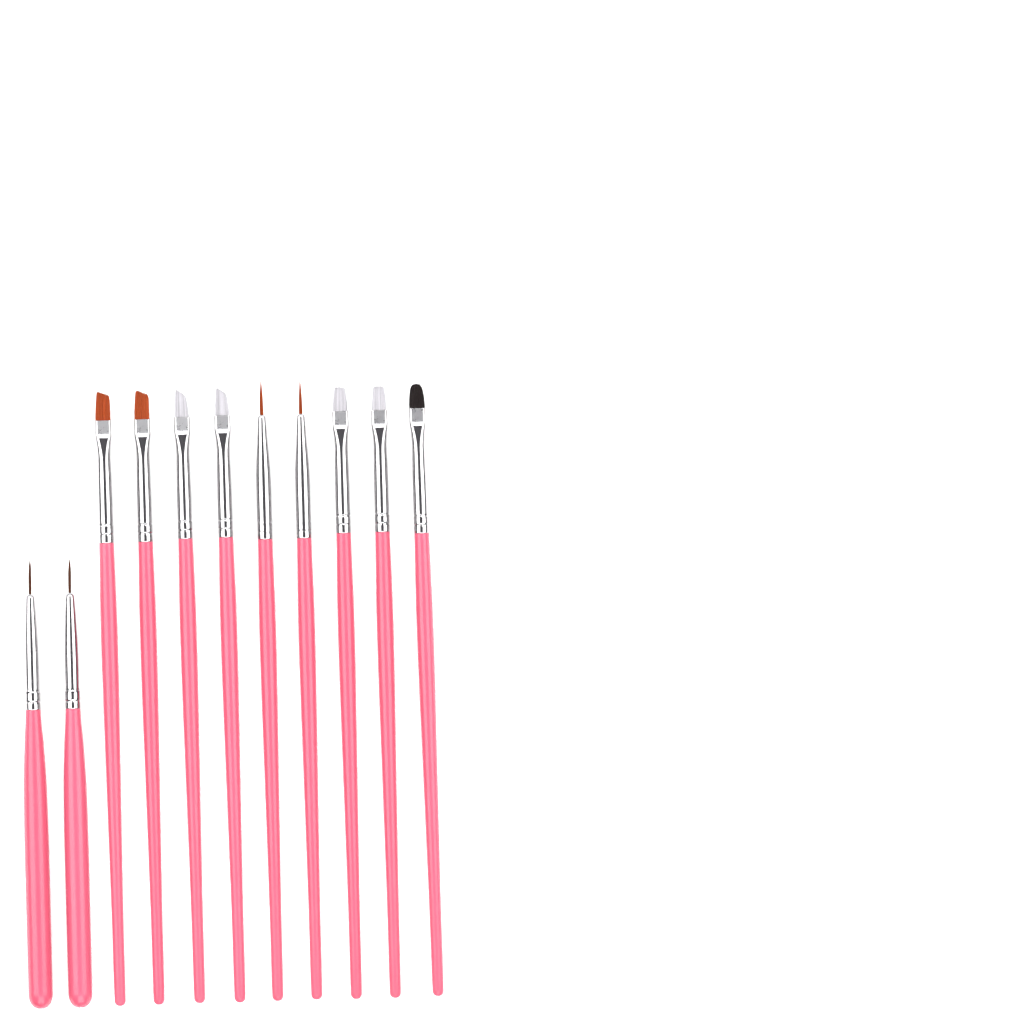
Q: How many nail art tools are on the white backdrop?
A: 11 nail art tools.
